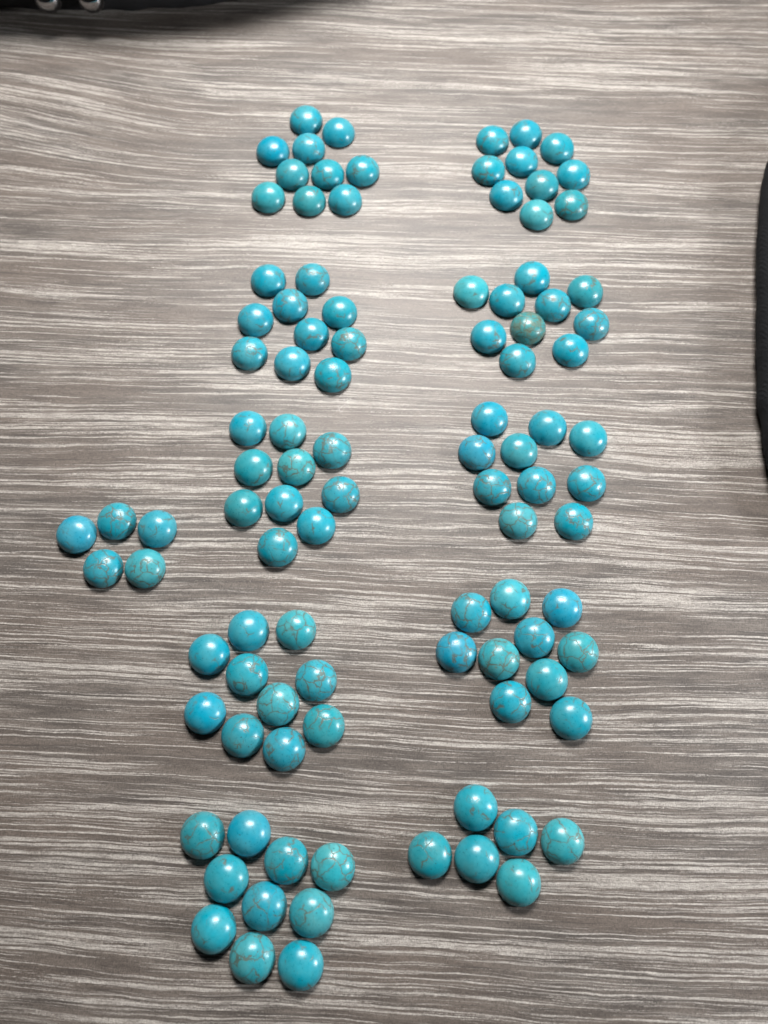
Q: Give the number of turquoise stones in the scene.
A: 101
